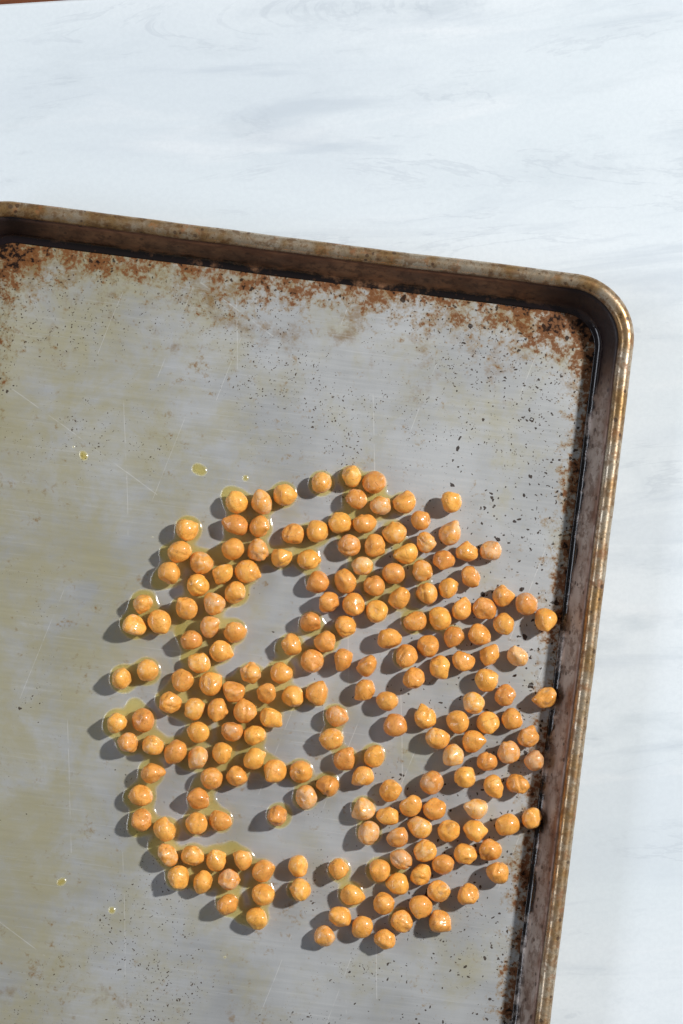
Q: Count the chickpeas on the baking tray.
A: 200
